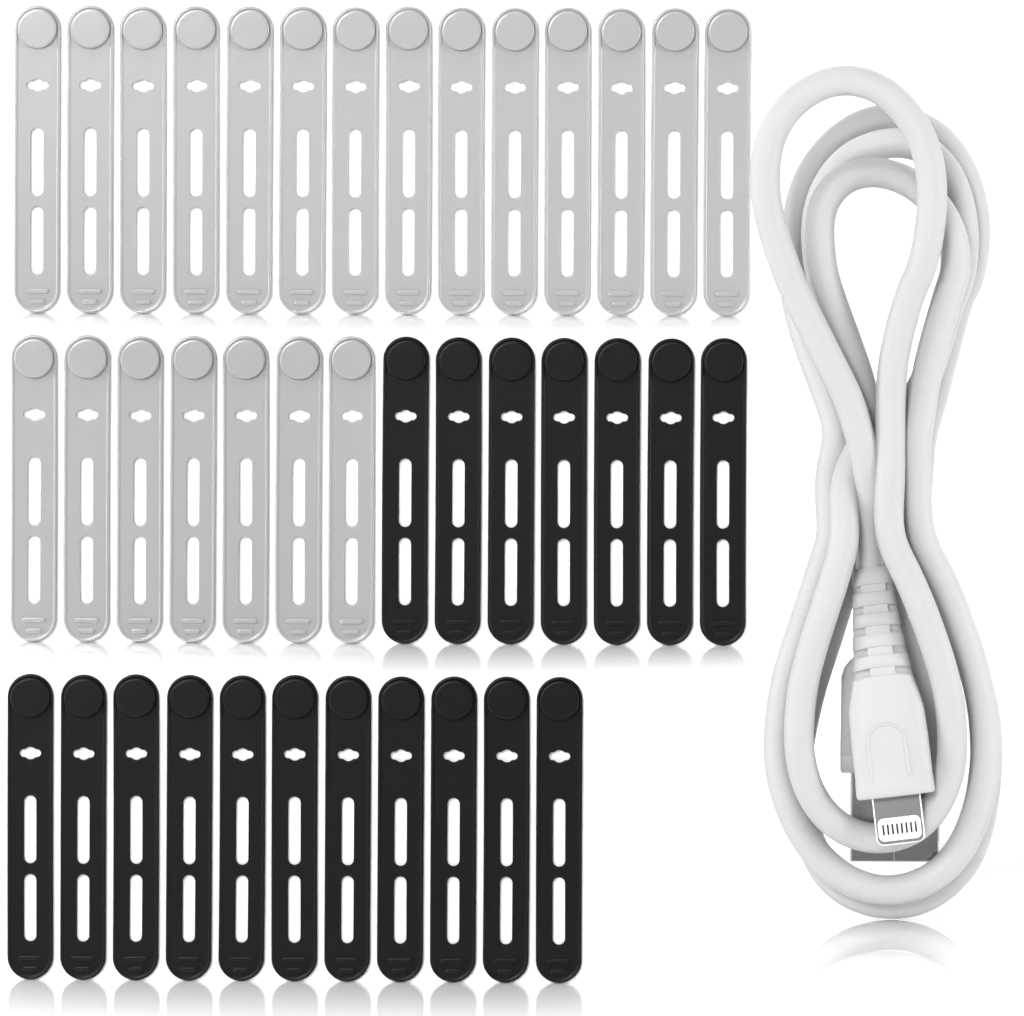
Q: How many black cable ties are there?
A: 18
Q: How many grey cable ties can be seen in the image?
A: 21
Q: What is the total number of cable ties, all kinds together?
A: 39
